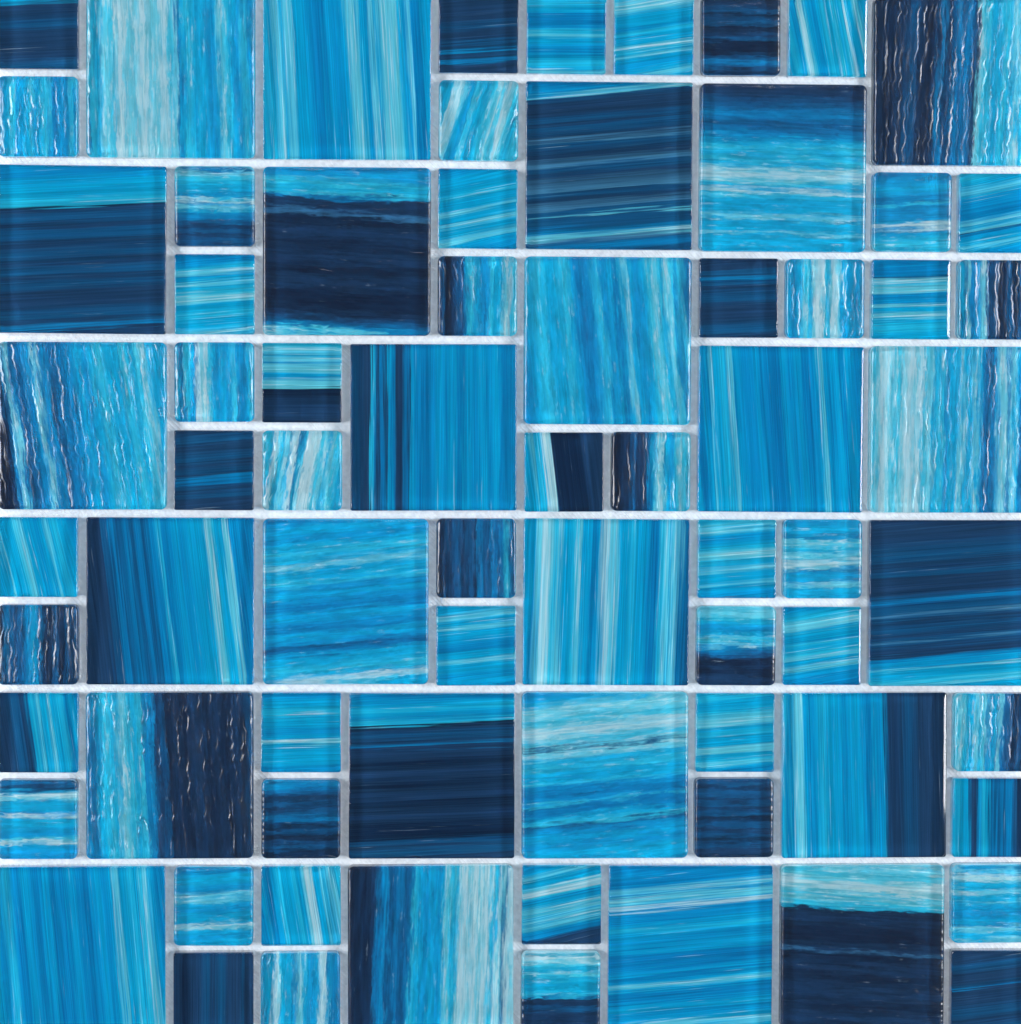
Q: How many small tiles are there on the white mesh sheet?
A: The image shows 48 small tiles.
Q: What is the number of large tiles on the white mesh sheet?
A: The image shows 24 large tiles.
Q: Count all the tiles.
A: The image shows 72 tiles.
